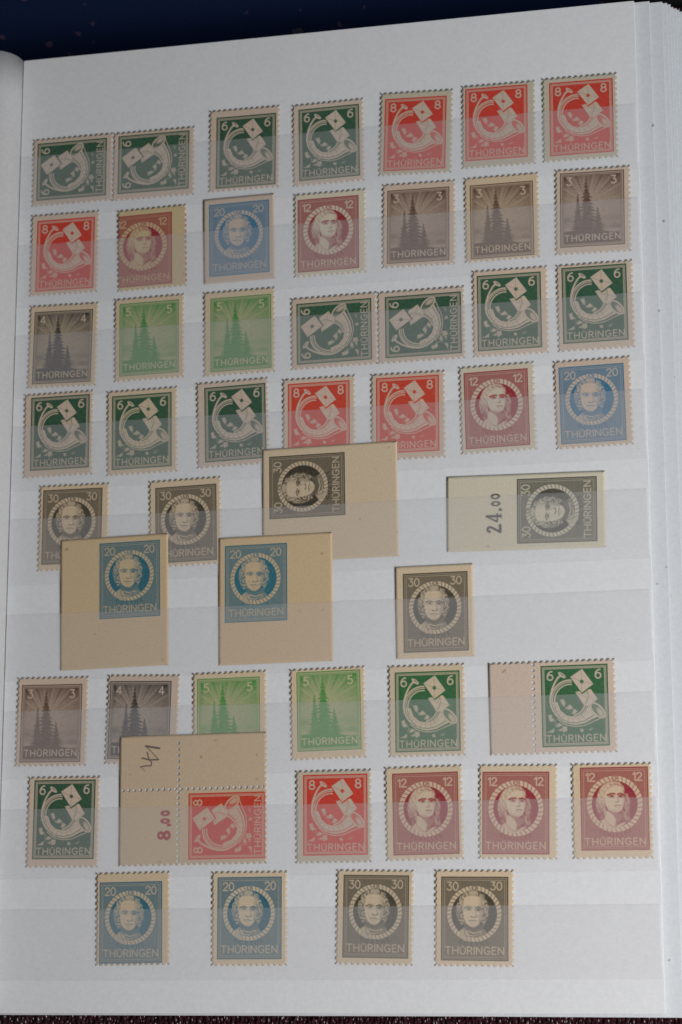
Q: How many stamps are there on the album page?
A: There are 51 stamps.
